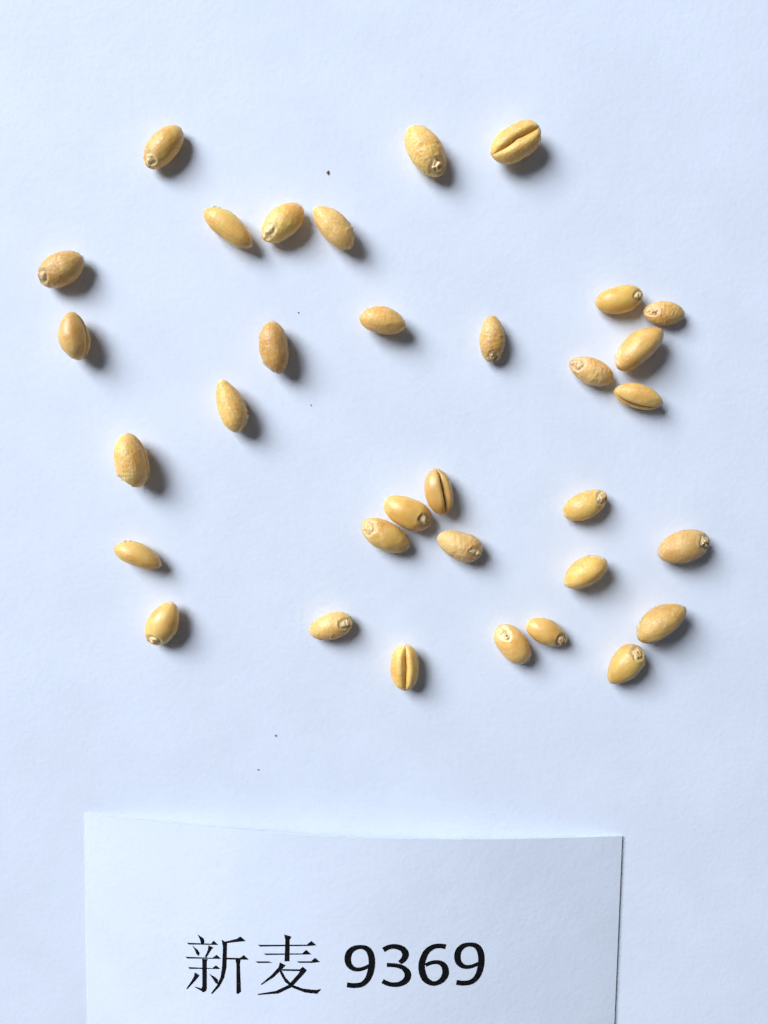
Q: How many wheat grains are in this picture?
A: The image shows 33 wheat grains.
